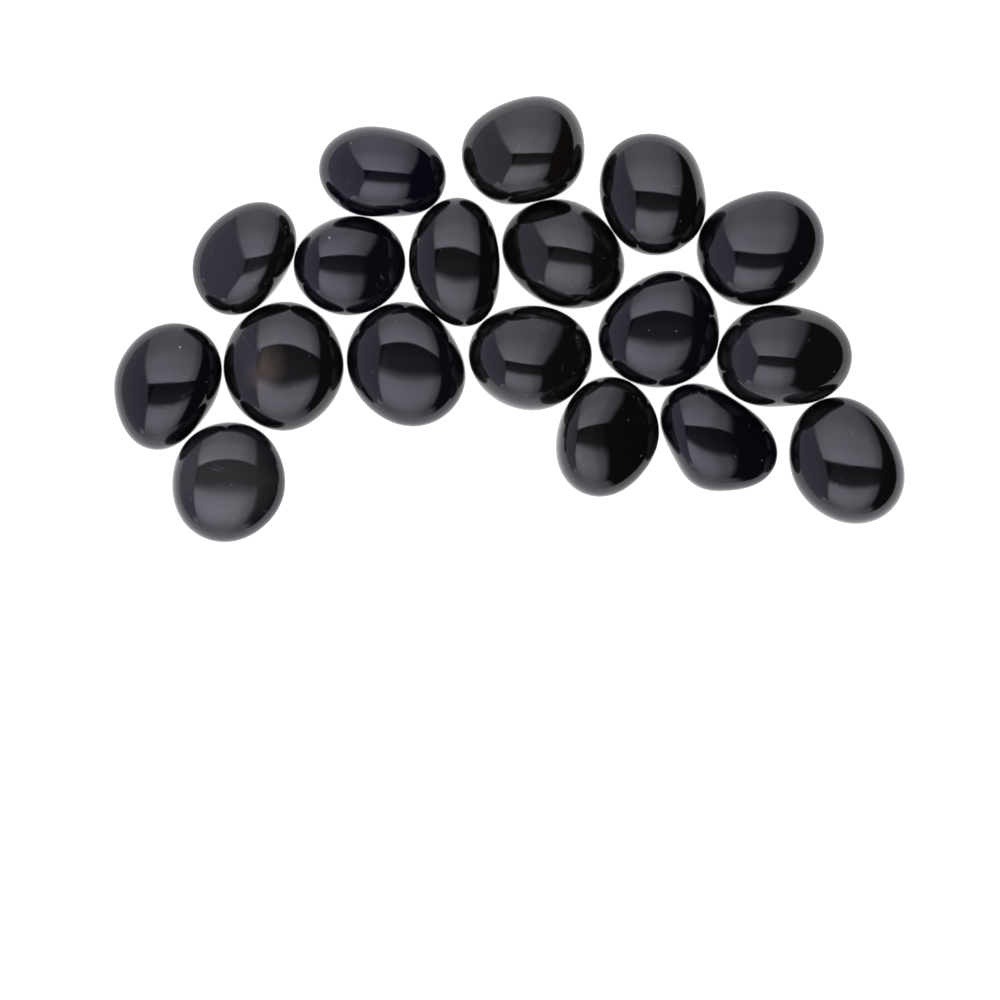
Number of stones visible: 18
